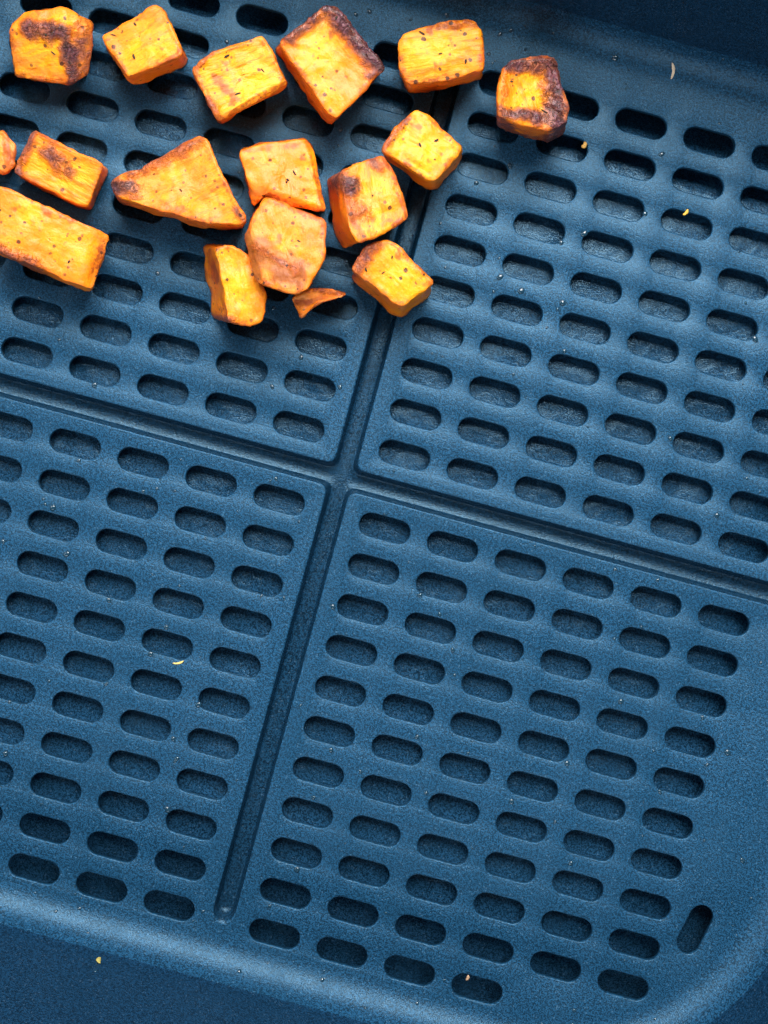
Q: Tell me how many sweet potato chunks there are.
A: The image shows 17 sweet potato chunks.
